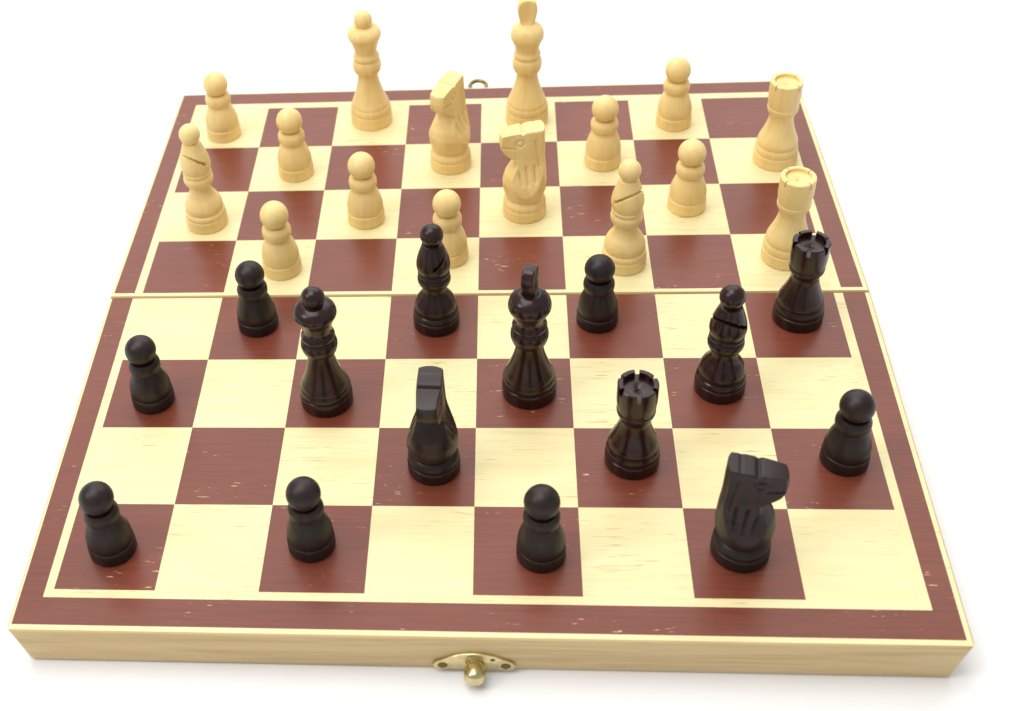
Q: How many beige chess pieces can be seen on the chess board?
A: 16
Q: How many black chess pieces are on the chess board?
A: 15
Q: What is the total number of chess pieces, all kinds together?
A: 31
